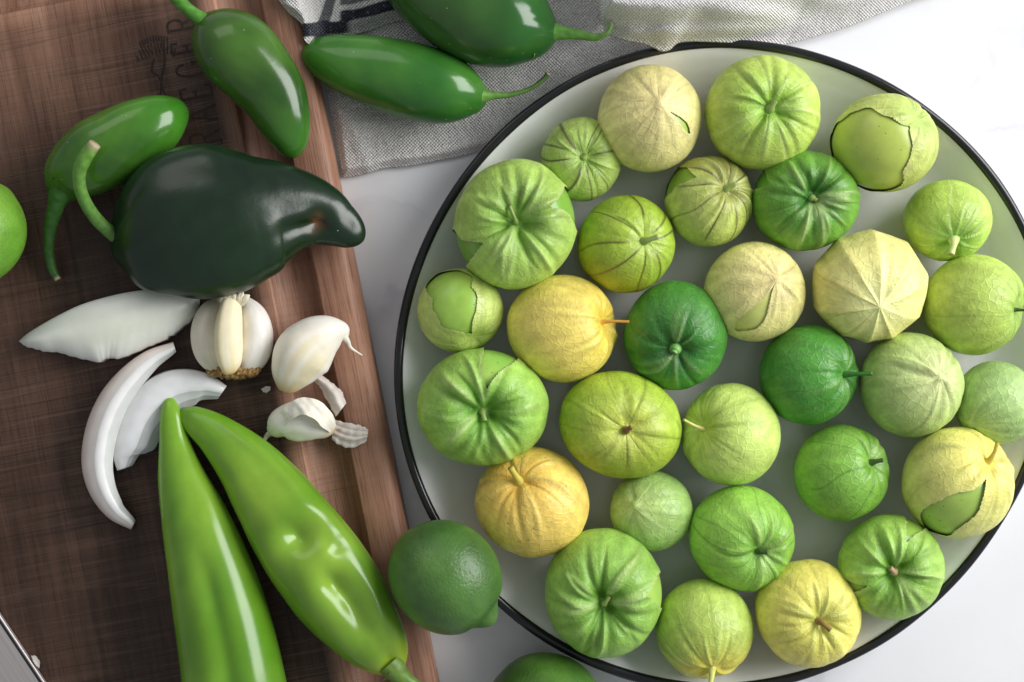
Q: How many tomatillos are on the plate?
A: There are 30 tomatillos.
